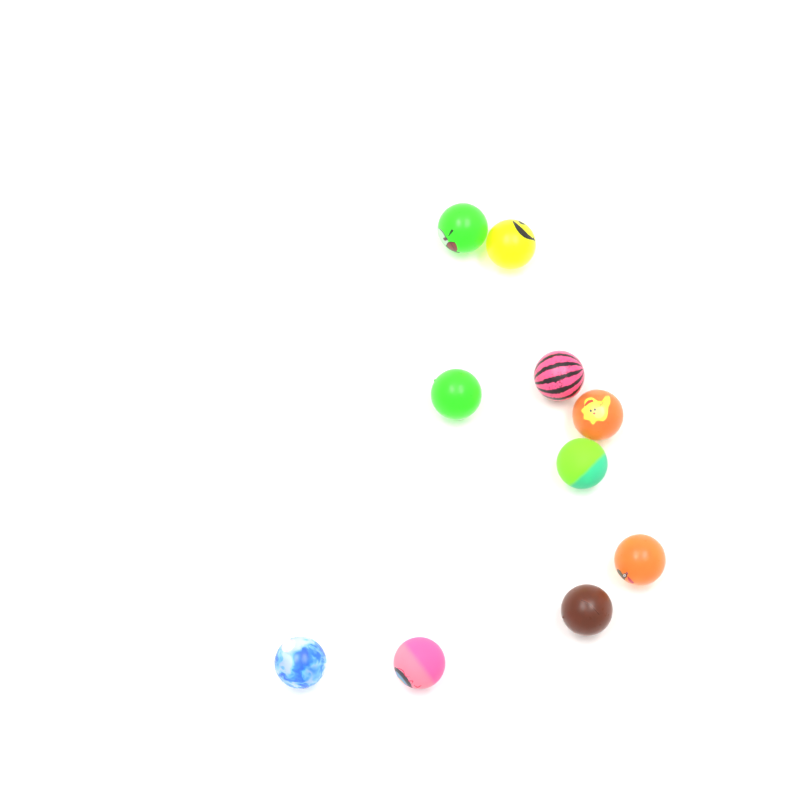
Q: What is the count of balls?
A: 10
